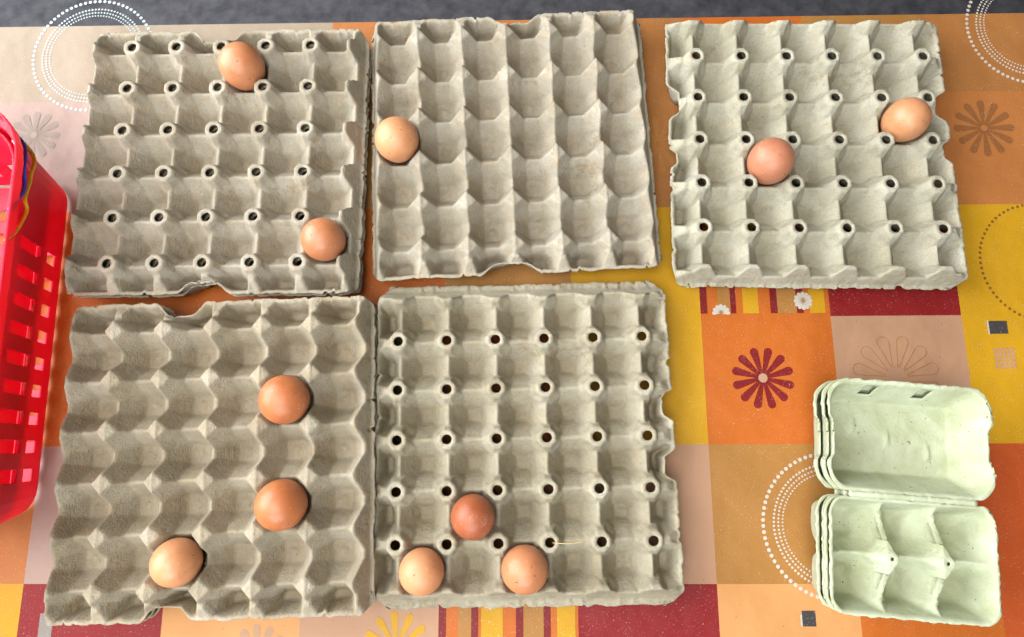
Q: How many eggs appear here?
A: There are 11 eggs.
